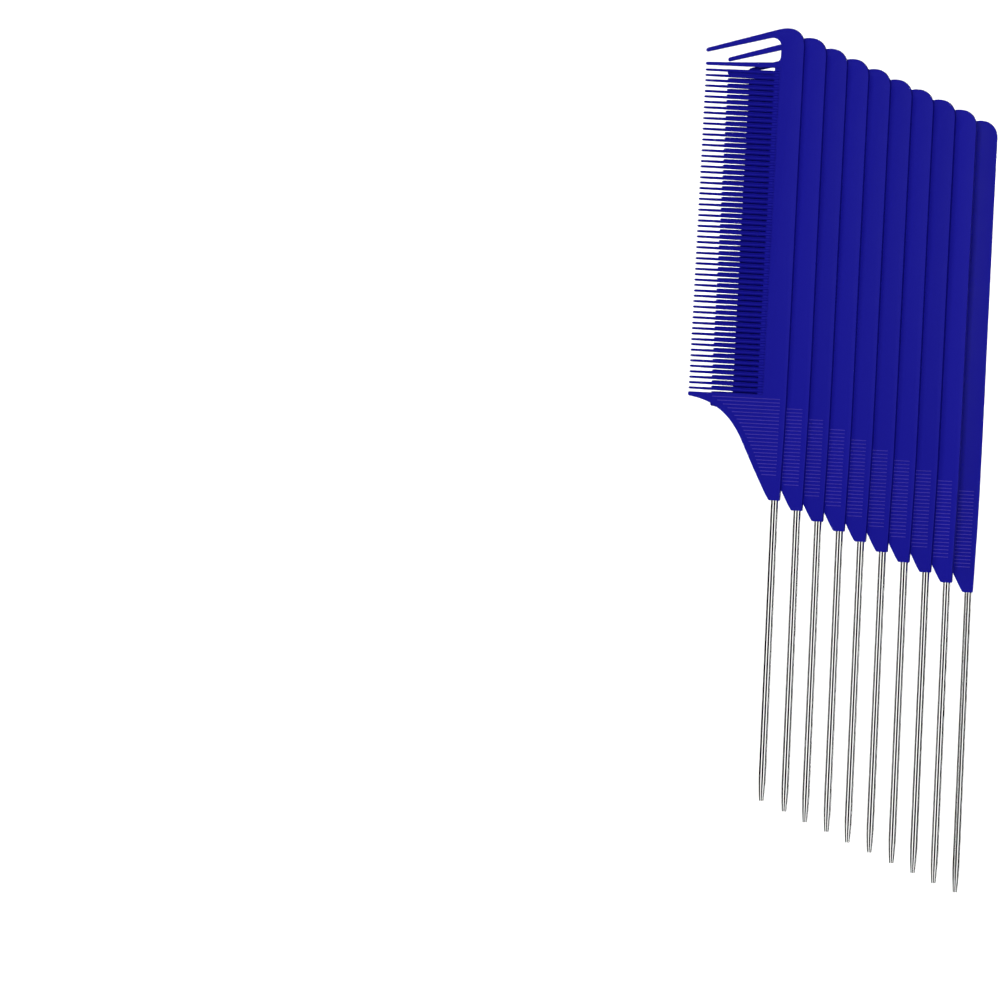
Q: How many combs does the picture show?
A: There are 10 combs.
